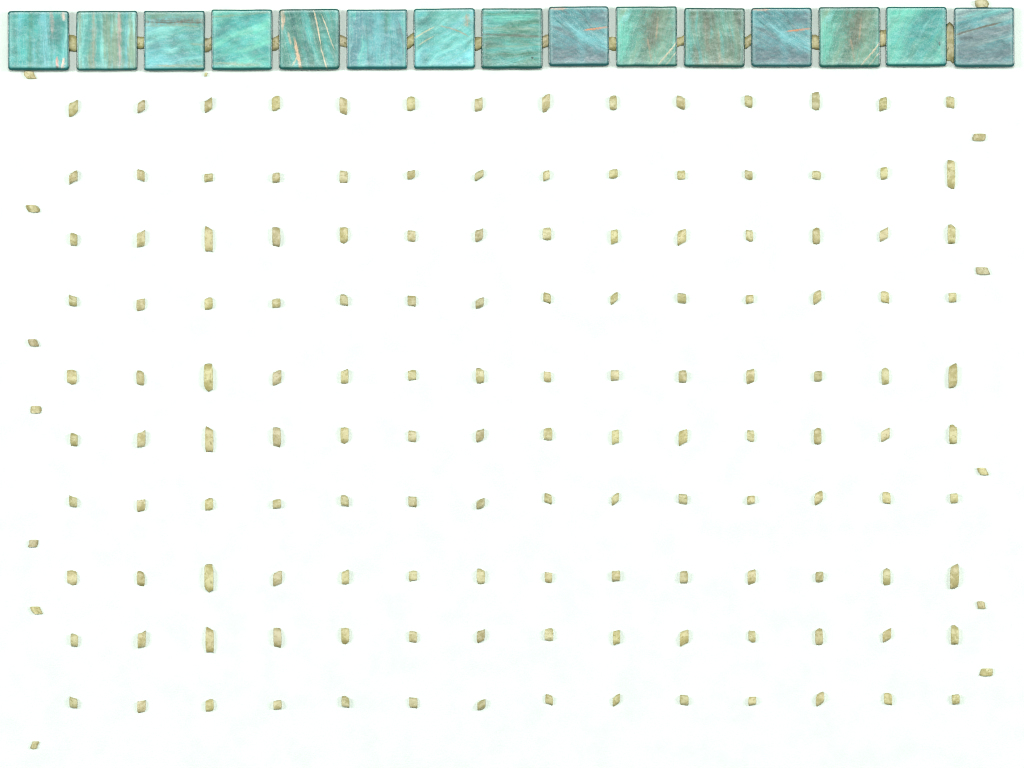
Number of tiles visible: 15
